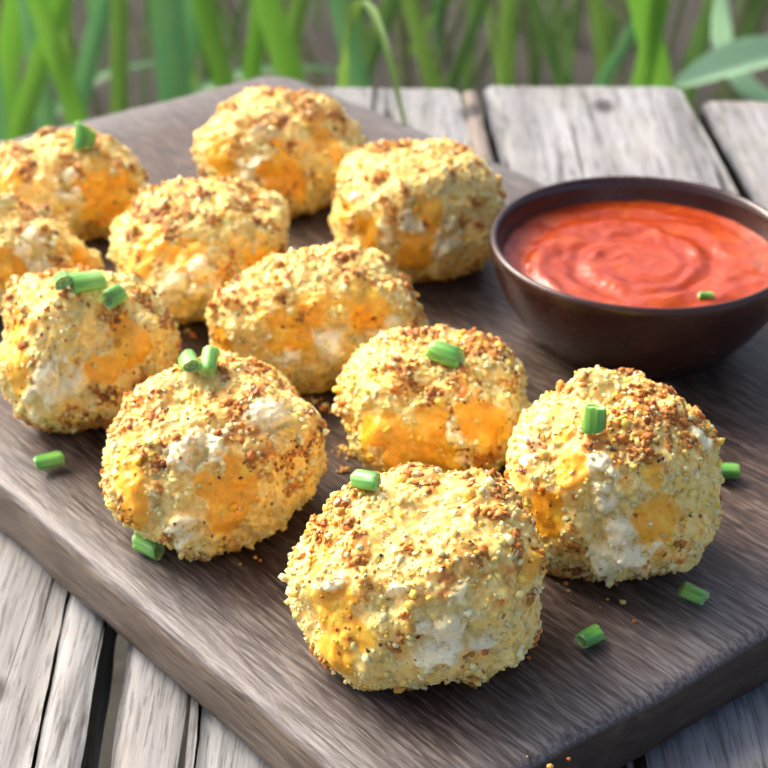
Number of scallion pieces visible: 15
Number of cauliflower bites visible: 11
